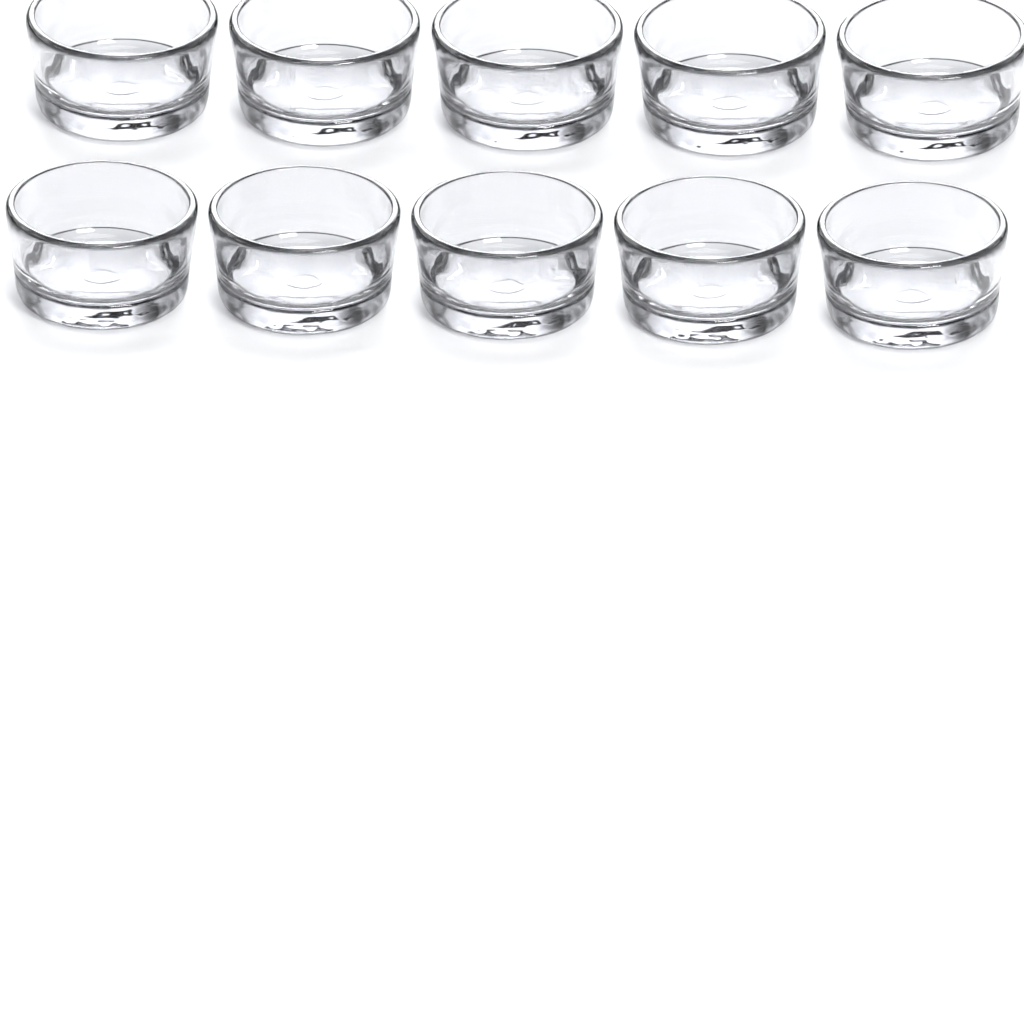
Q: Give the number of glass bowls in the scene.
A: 10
